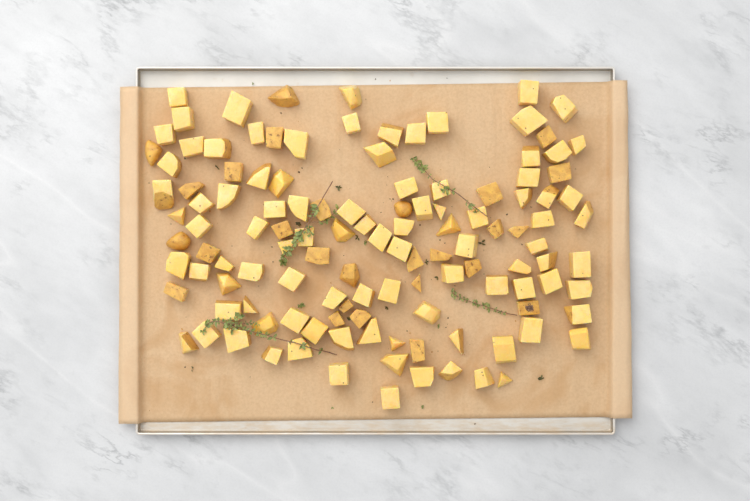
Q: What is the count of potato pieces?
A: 123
